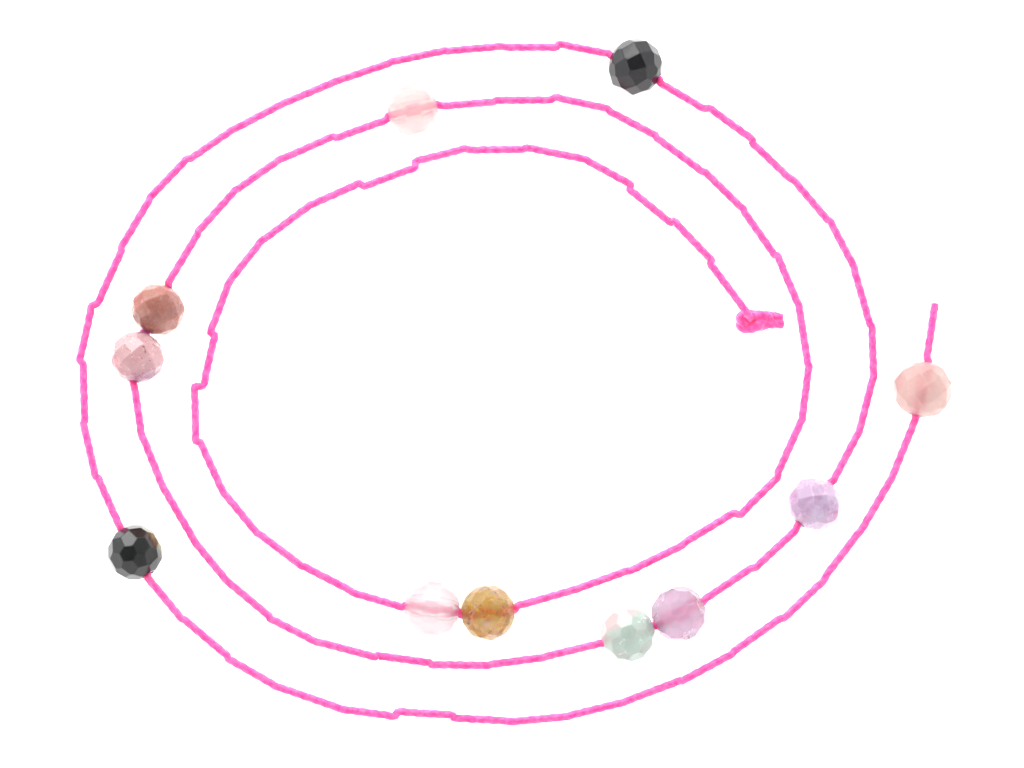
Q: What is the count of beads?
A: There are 11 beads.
